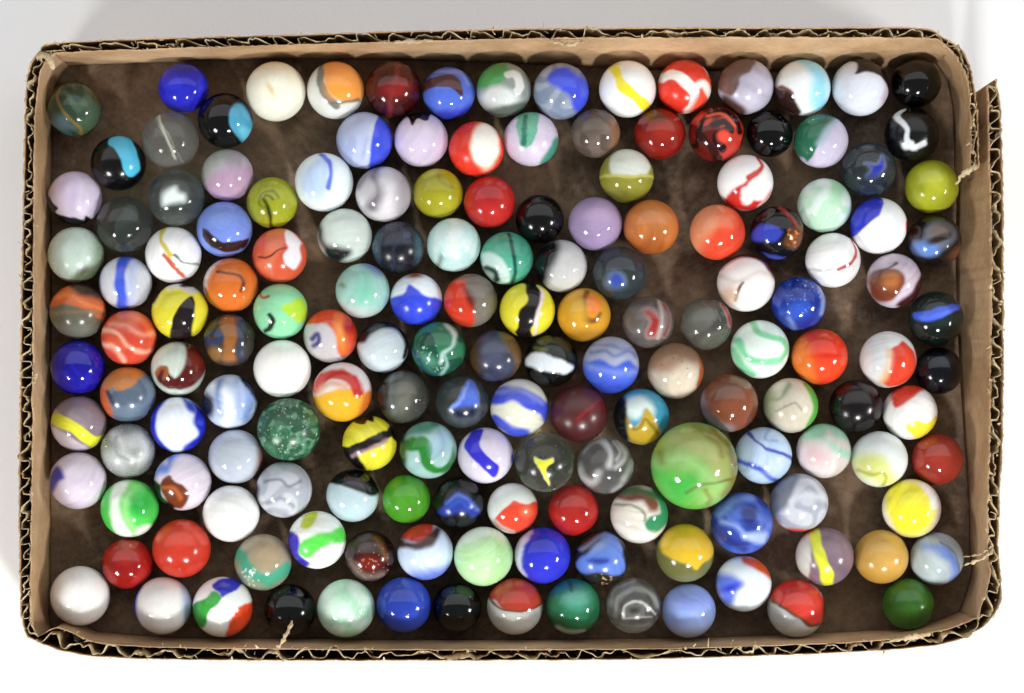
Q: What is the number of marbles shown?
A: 159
